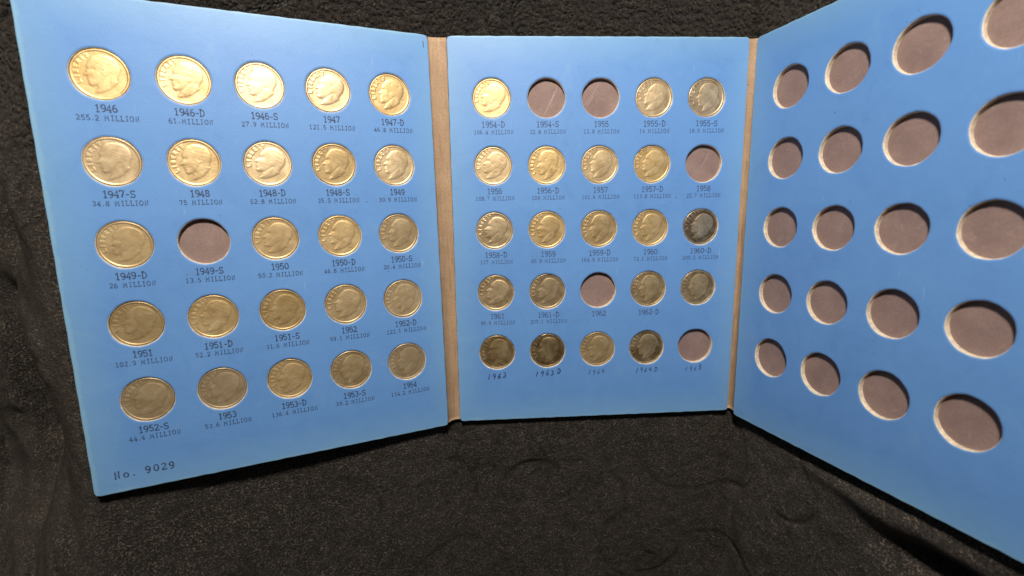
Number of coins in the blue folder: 44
